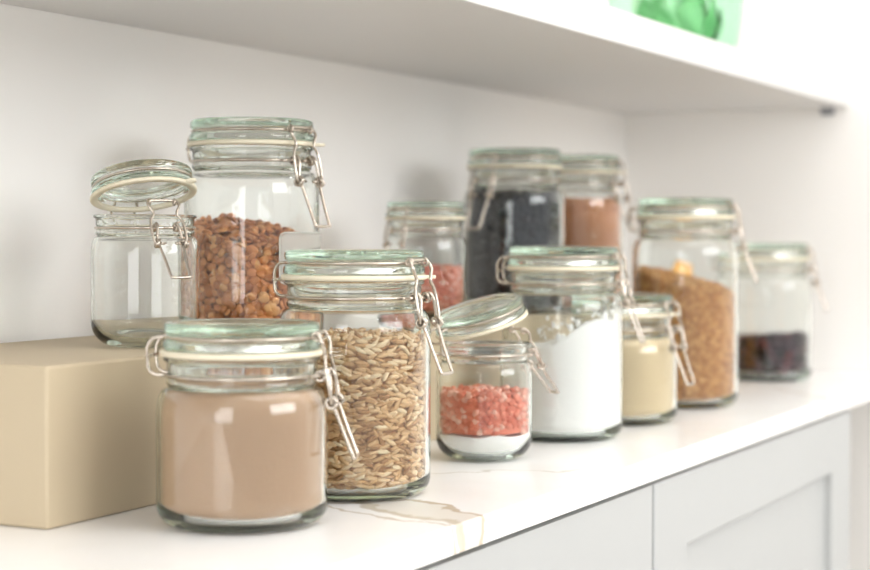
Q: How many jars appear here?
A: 12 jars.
